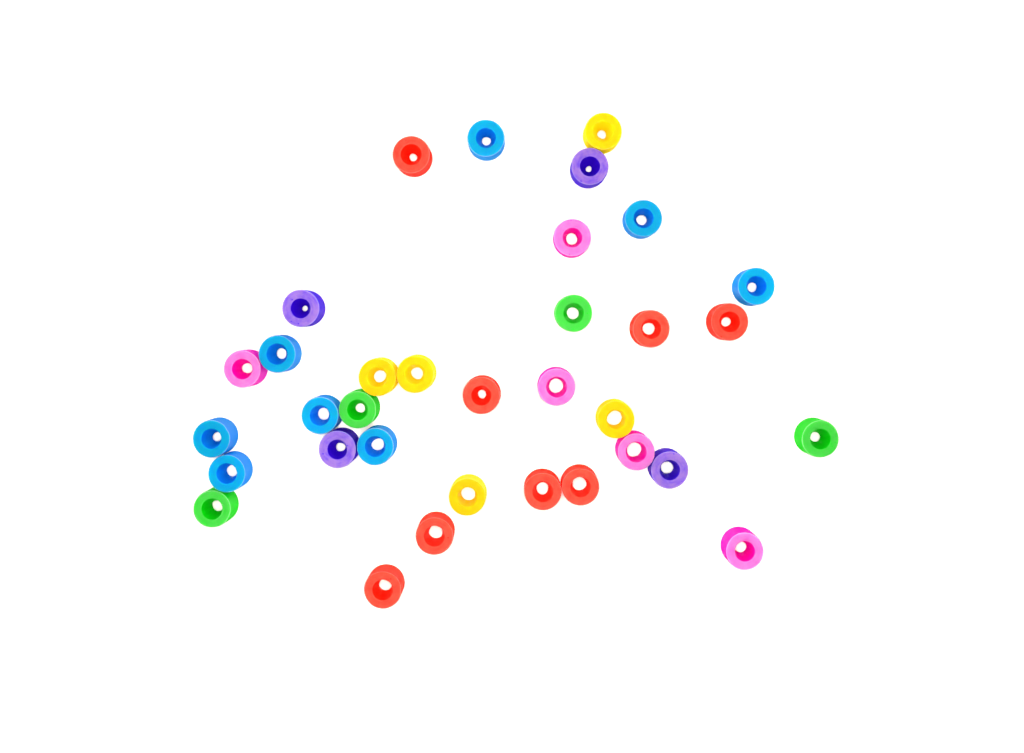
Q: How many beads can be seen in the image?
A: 34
